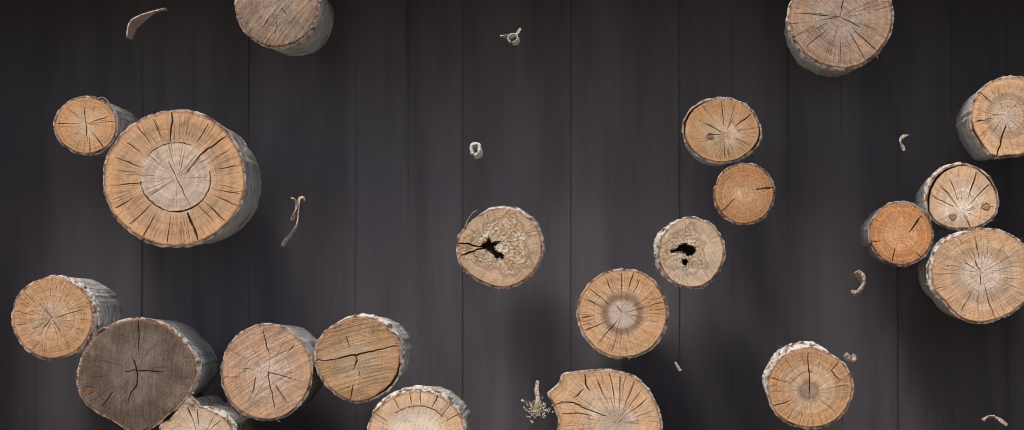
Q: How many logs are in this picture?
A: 21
